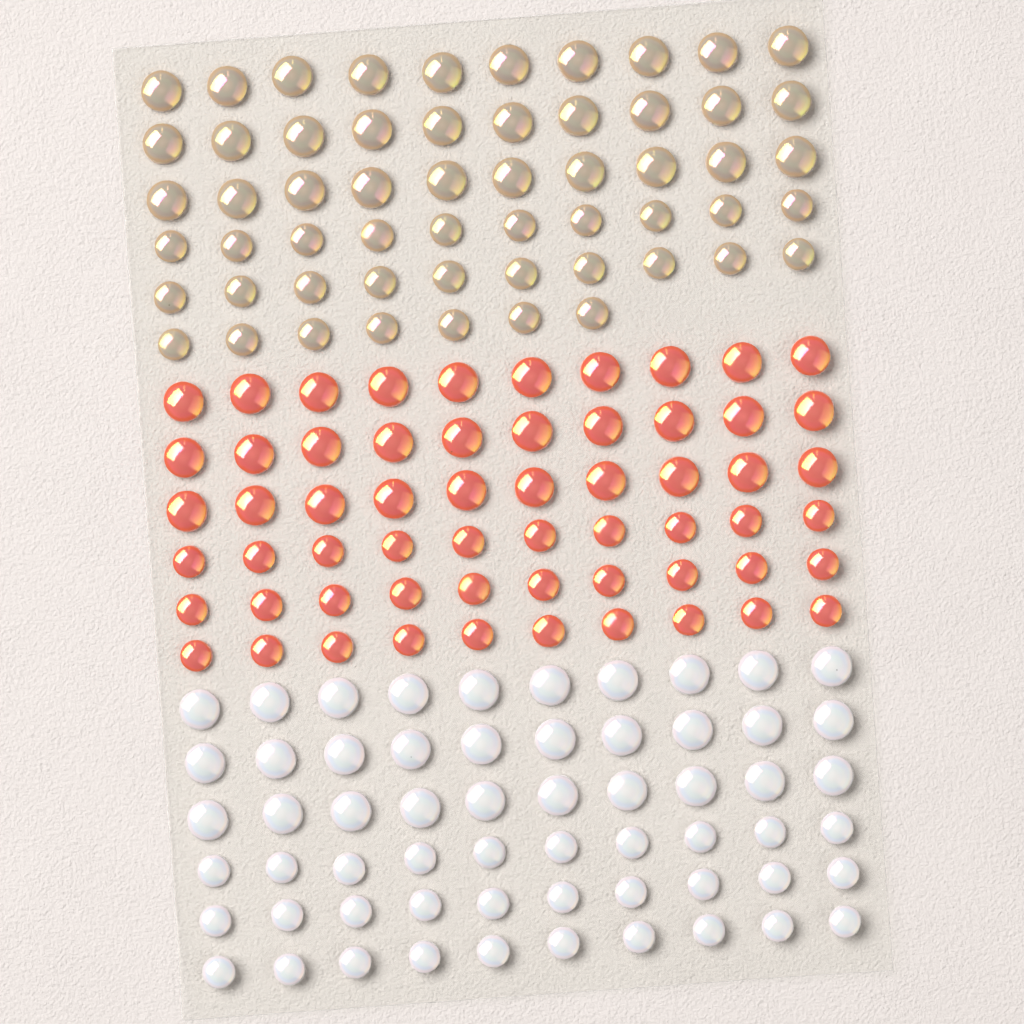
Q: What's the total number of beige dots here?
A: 57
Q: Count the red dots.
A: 60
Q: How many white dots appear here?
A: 60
